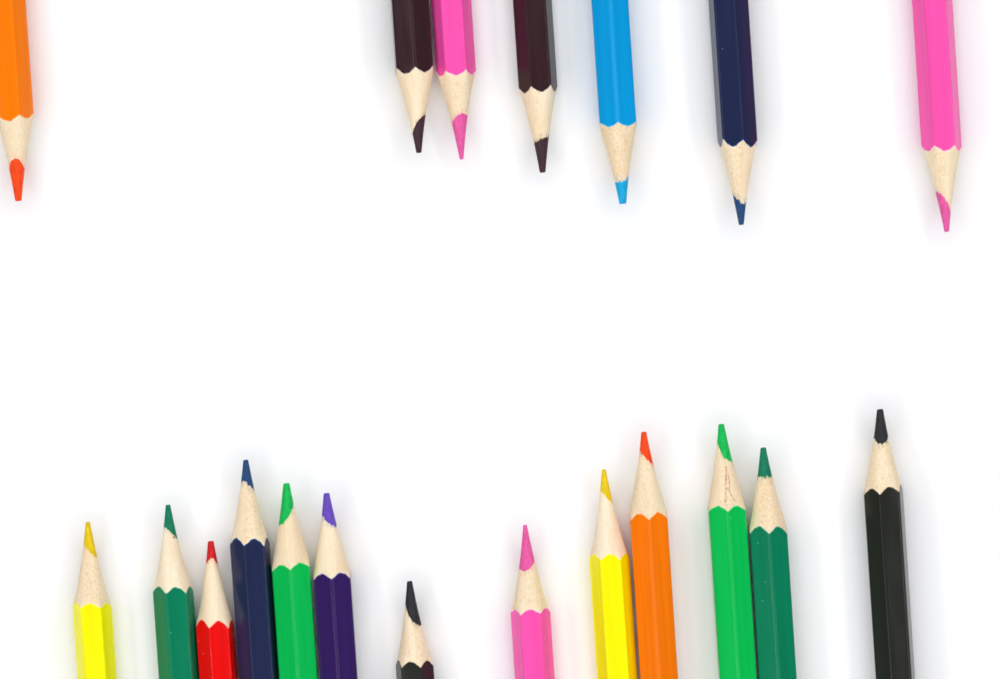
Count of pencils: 20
